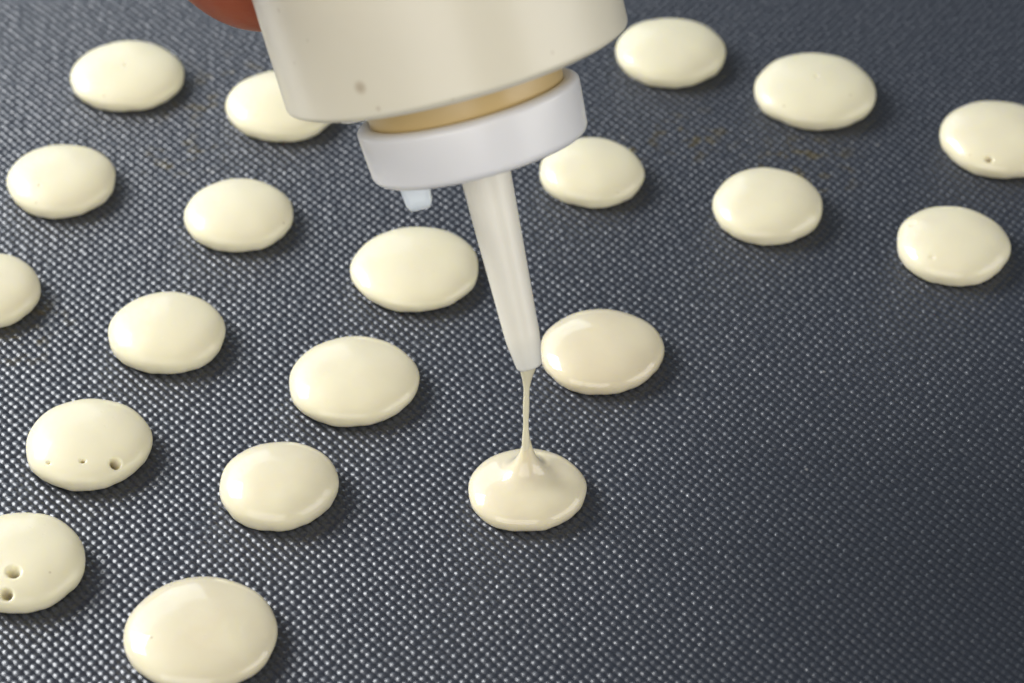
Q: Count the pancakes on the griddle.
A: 20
